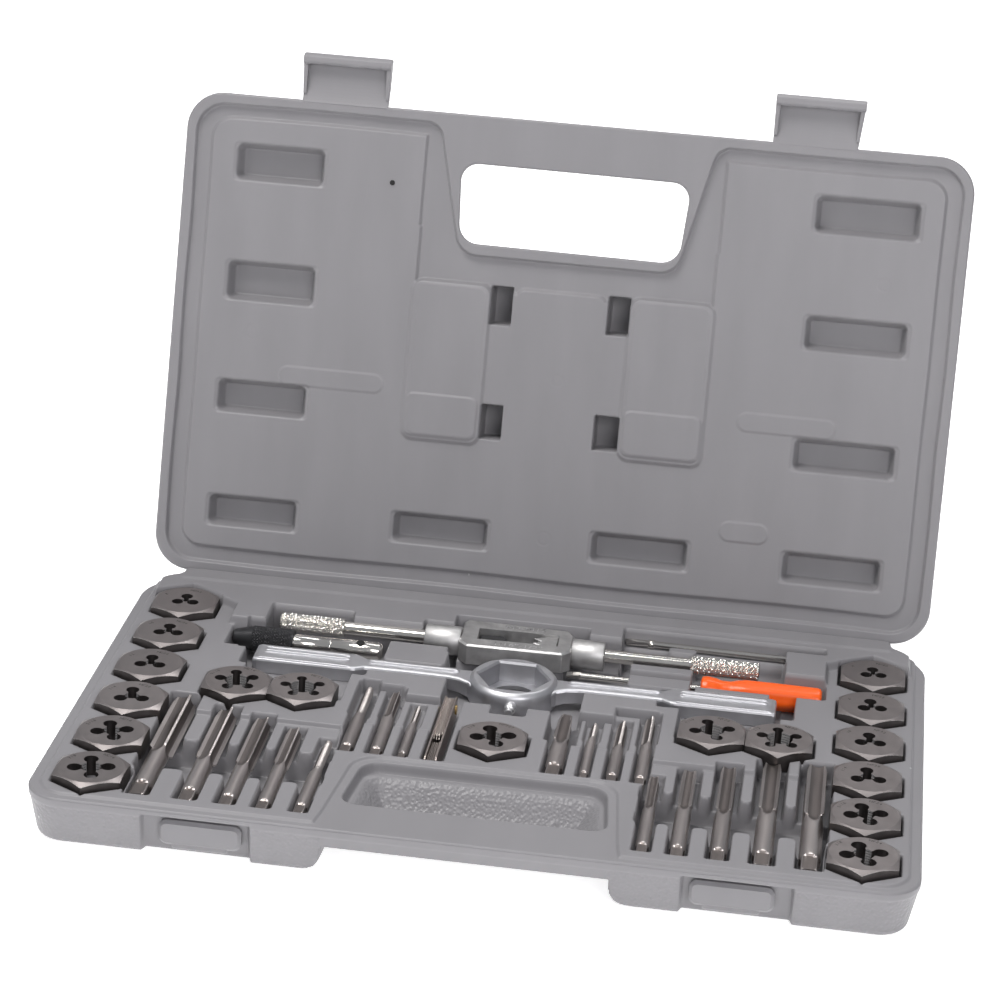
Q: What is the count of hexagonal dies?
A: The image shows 17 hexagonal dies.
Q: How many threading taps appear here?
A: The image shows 17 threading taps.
